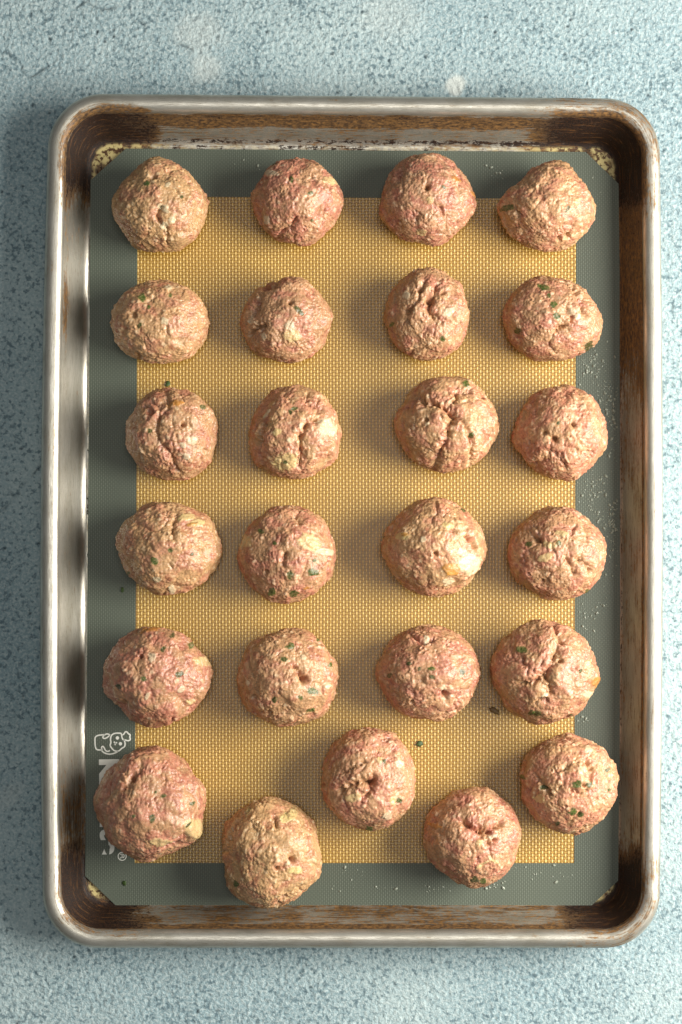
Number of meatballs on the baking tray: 25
